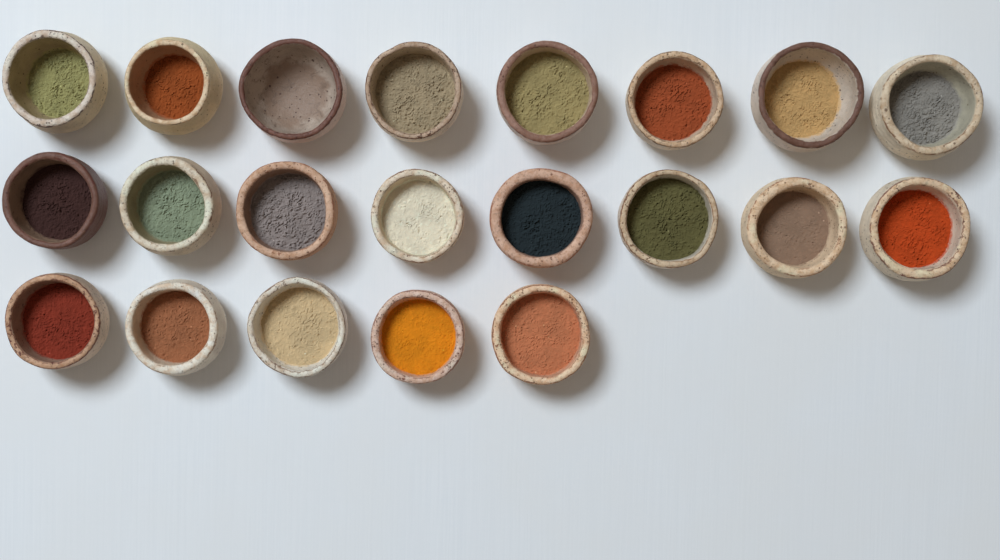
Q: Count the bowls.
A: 21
